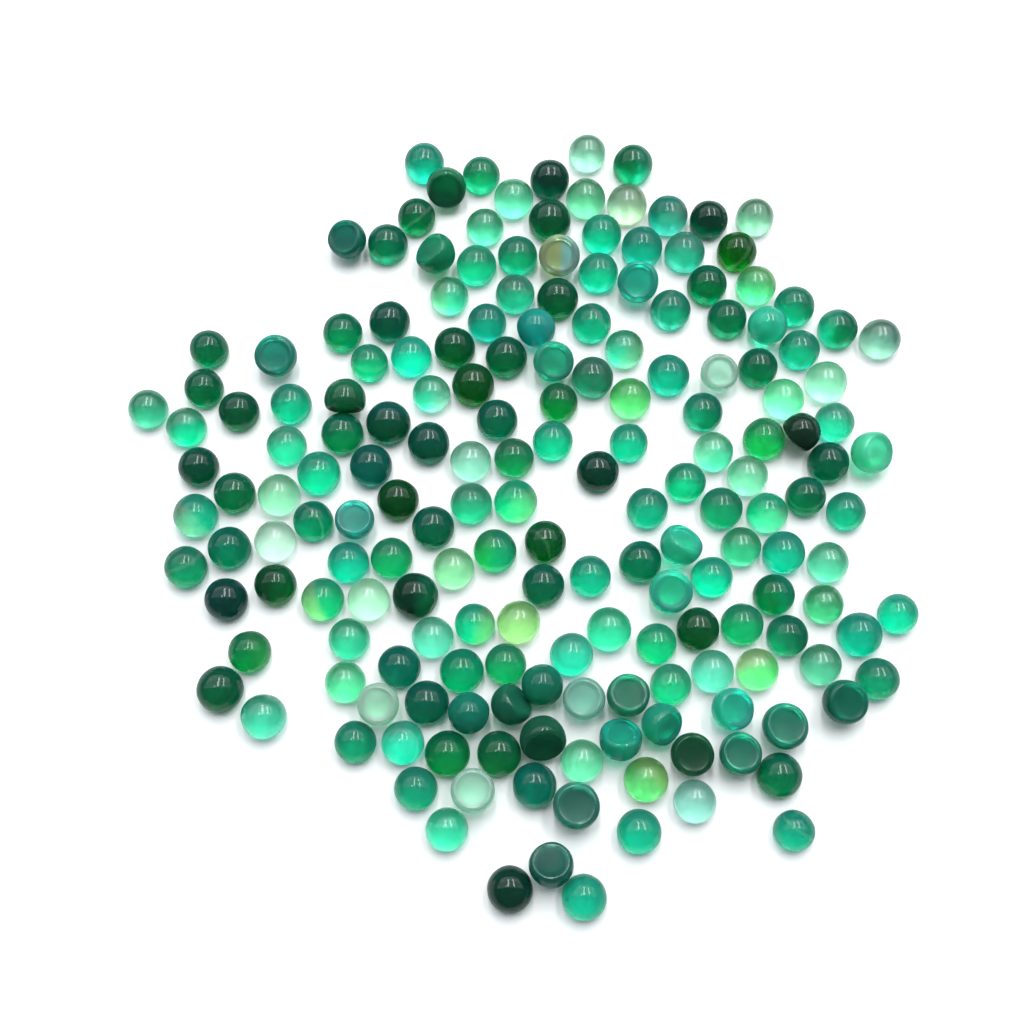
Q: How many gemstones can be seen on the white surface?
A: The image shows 185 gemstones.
